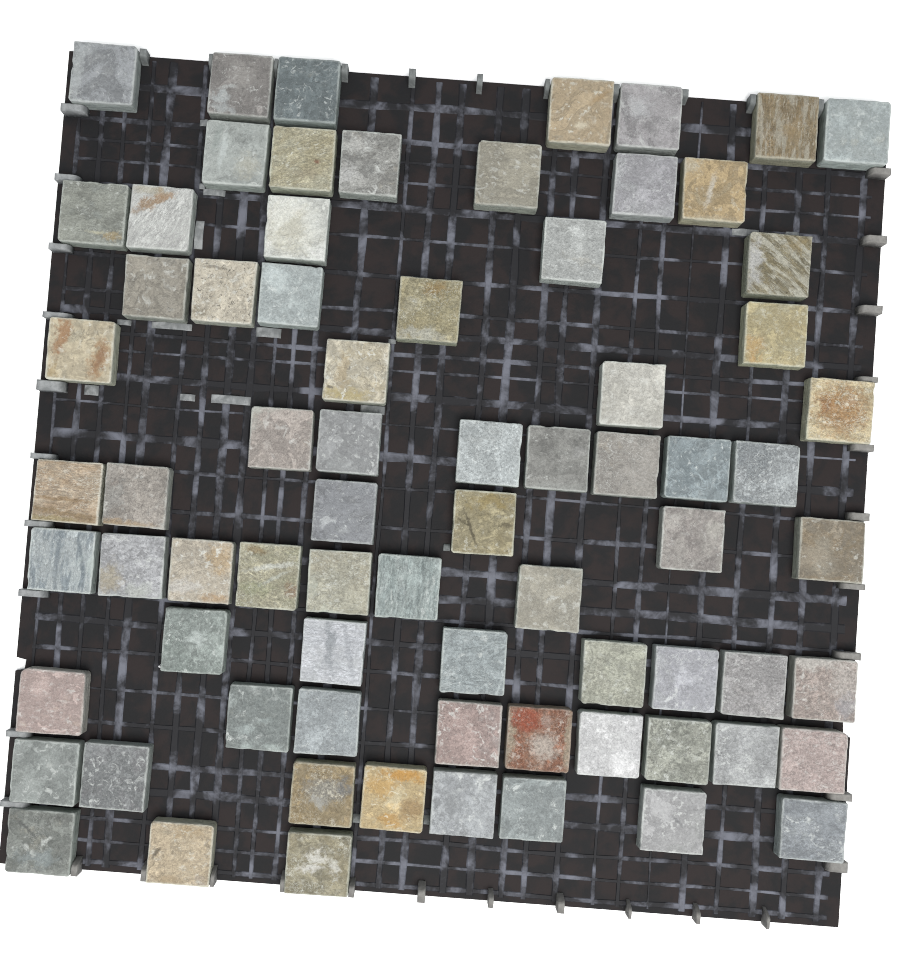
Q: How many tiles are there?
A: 74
